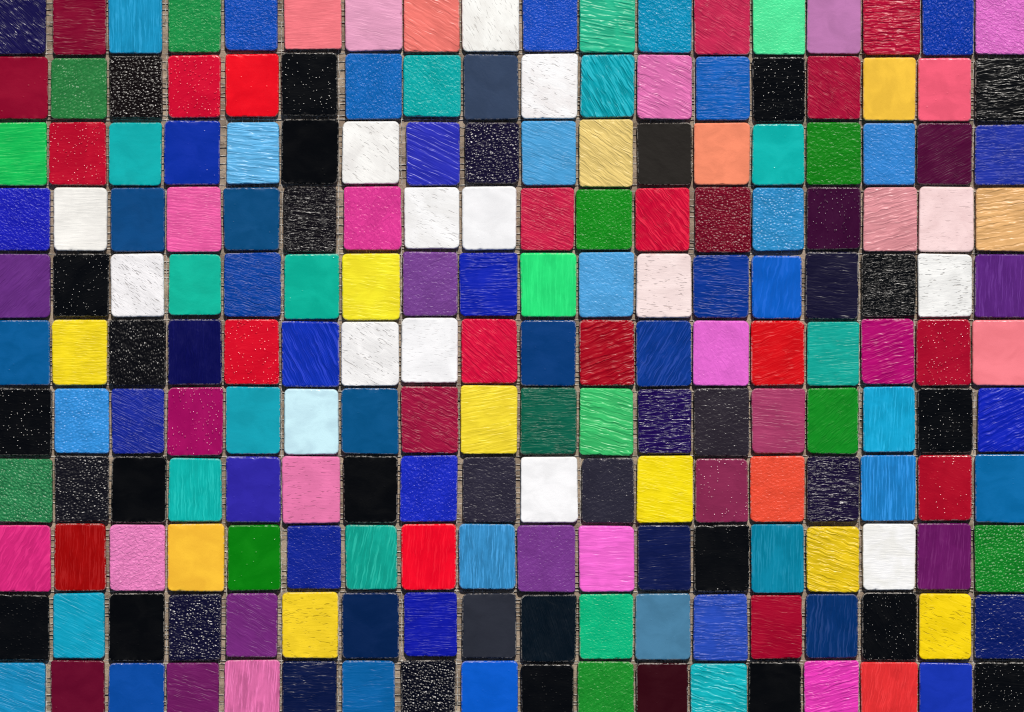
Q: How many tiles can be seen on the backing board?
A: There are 198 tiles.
